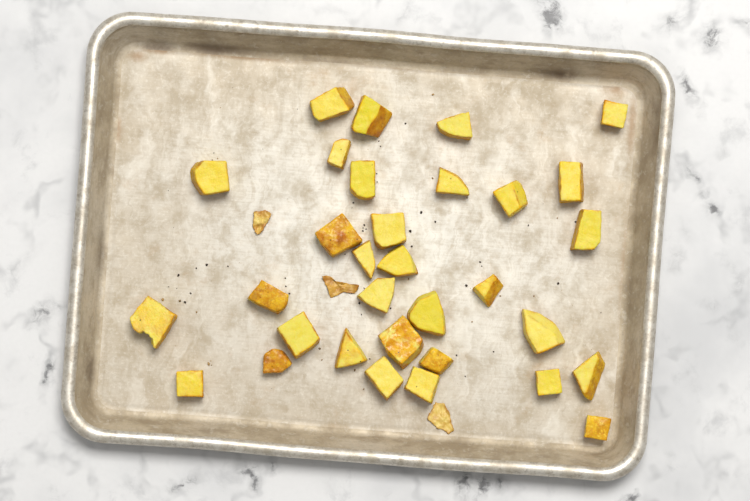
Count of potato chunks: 32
